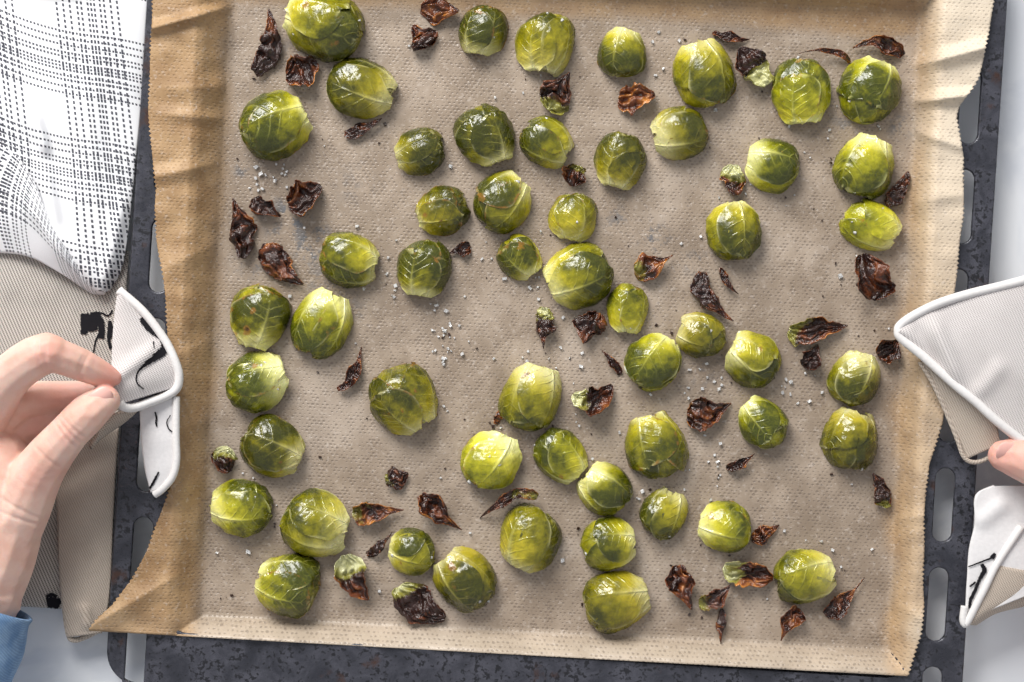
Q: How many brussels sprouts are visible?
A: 53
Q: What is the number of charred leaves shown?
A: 50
